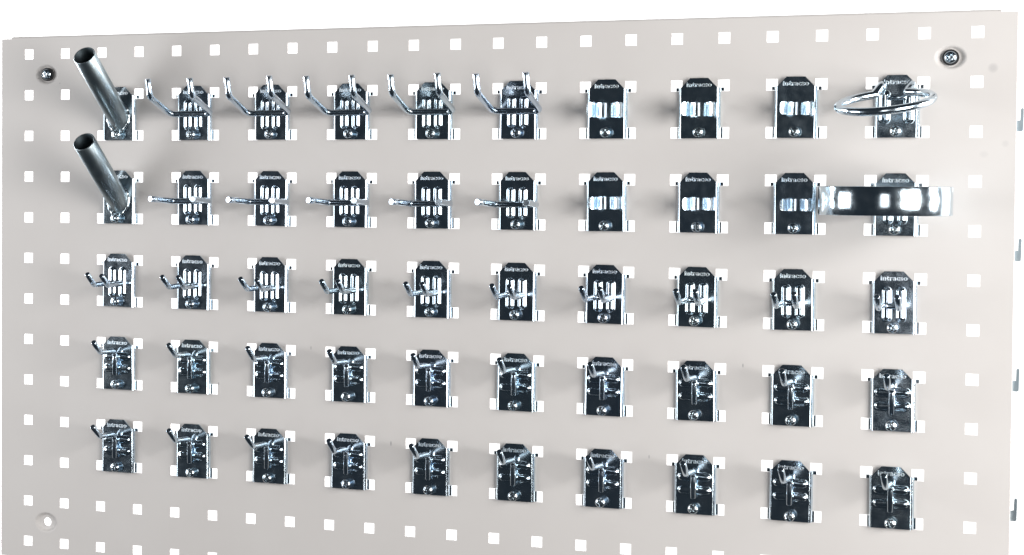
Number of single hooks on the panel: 20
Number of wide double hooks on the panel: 10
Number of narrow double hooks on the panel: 10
